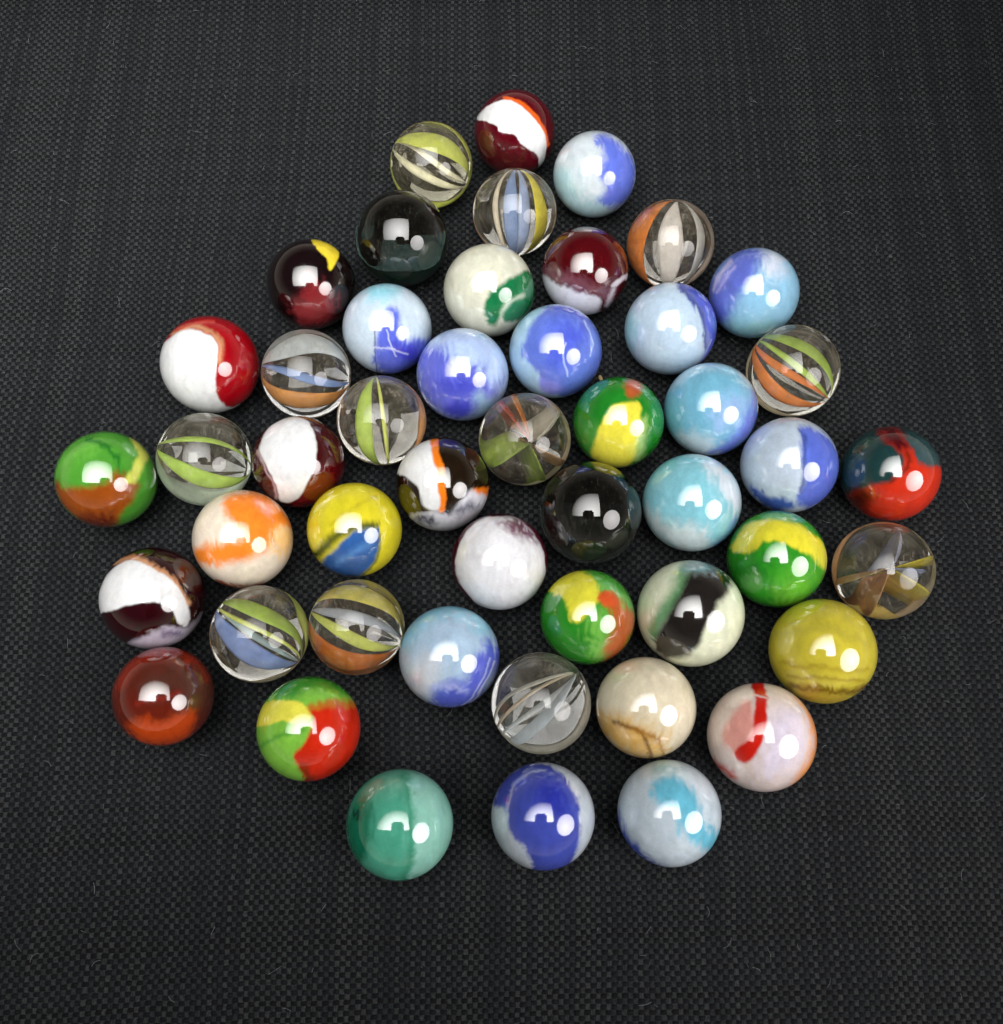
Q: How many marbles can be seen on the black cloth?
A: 49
